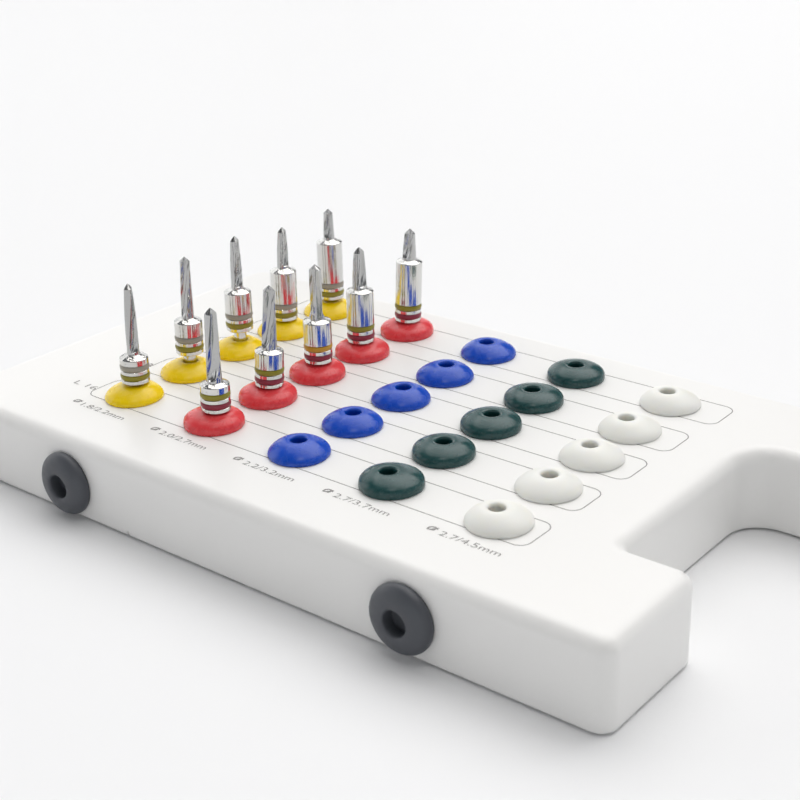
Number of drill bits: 10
